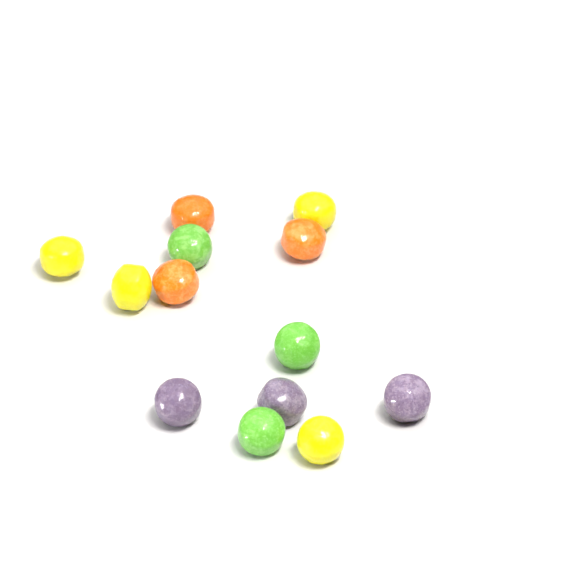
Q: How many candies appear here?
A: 13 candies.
